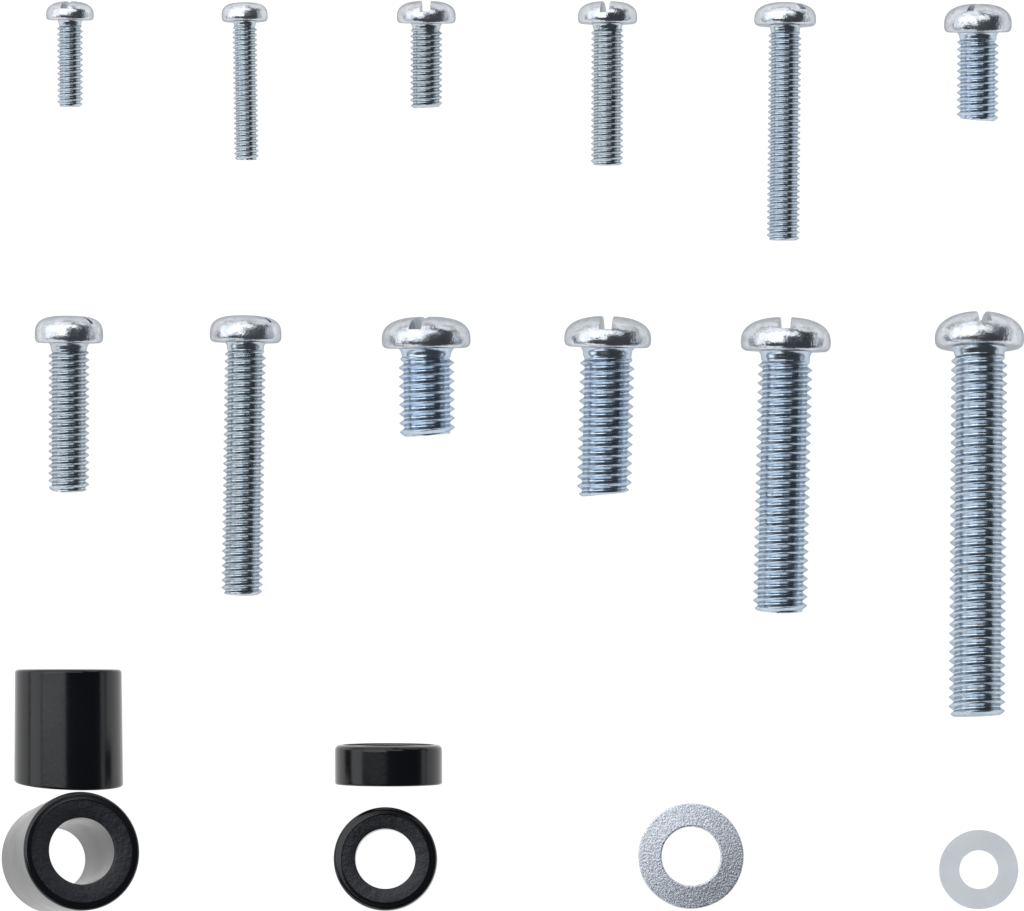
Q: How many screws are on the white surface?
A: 12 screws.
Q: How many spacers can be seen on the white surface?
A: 4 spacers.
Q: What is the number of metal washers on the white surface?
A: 2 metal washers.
